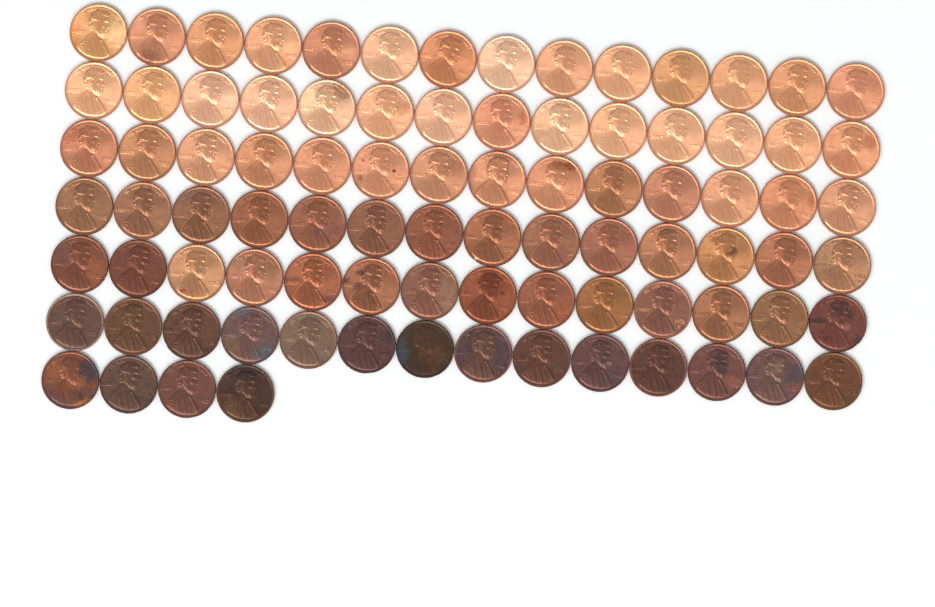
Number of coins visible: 88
